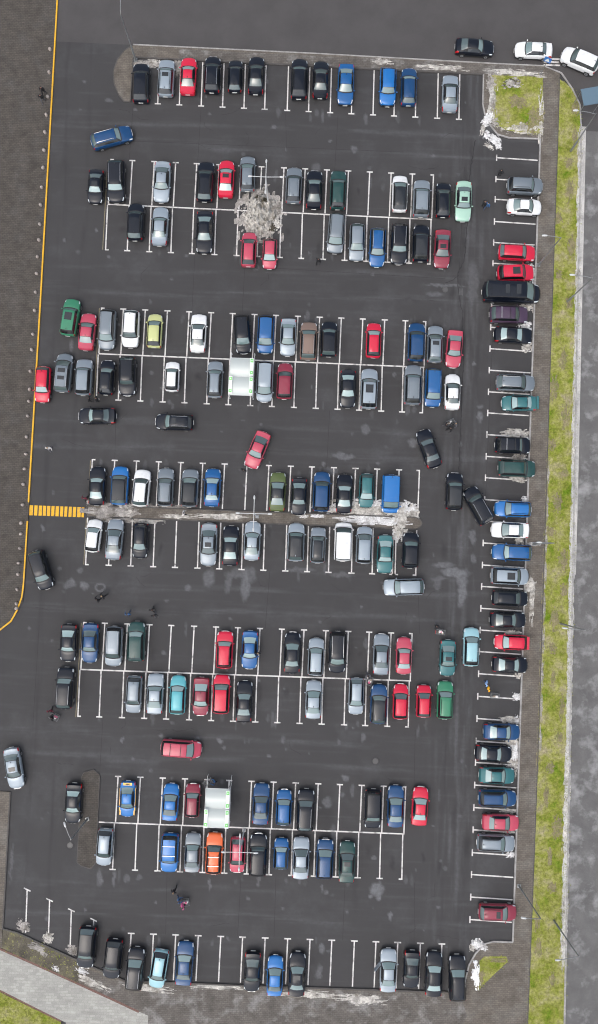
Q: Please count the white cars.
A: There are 12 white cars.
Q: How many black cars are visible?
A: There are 57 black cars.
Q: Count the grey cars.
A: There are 43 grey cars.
